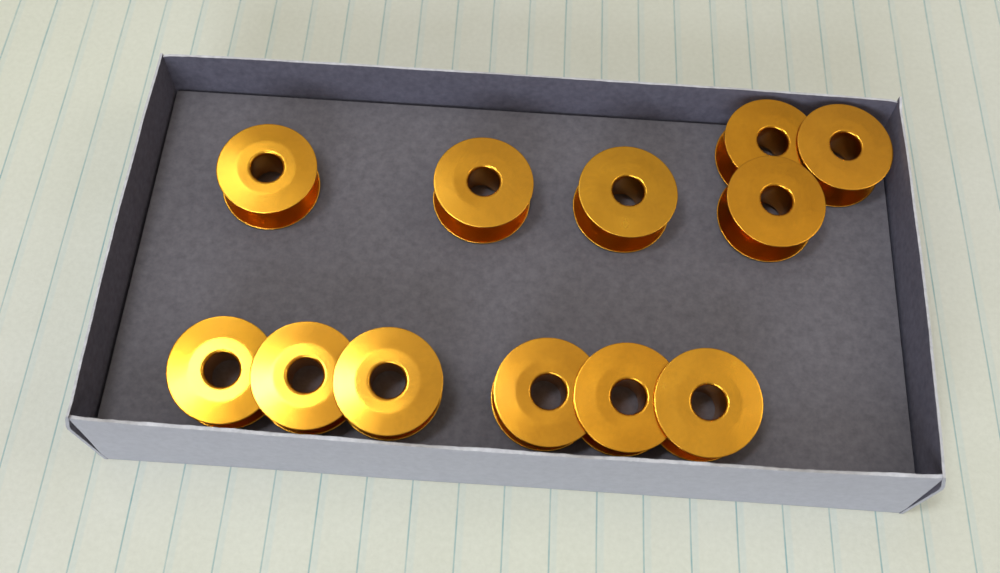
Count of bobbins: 12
